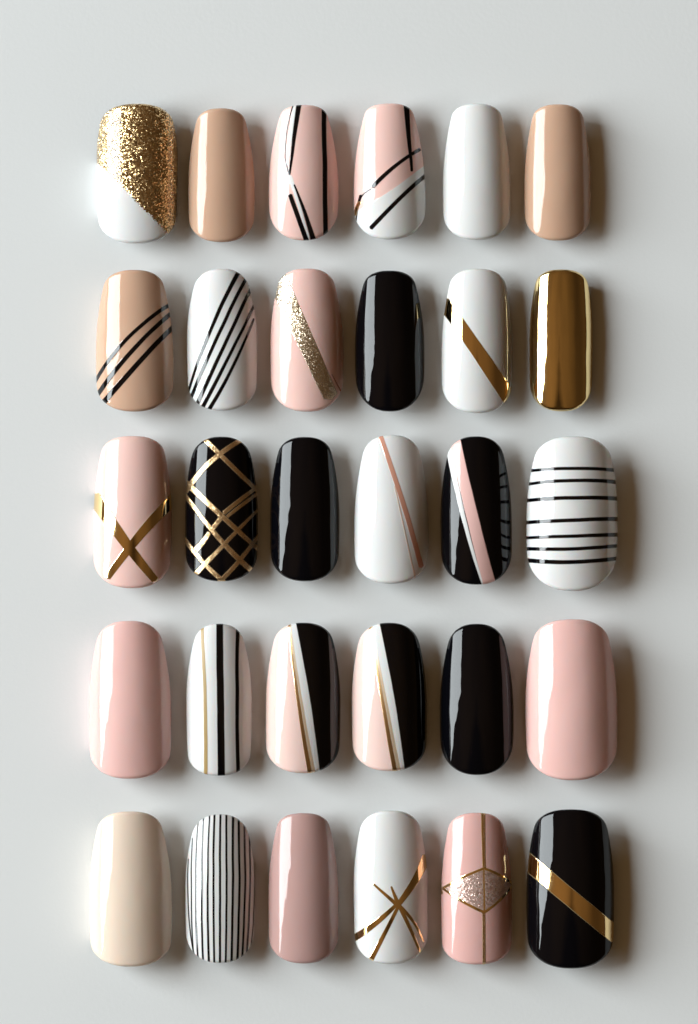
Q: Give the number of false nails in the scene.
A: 30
